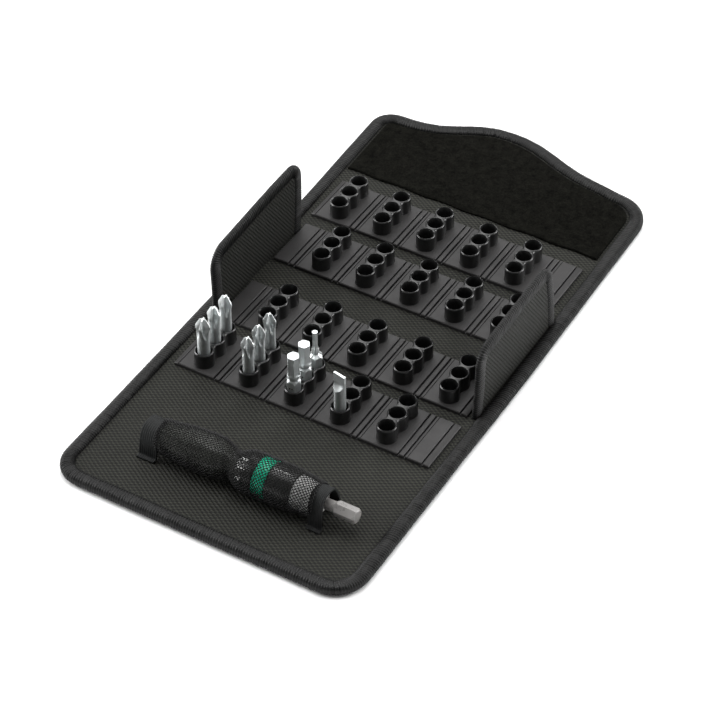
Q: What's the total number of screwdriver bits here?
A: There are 10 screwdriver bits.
